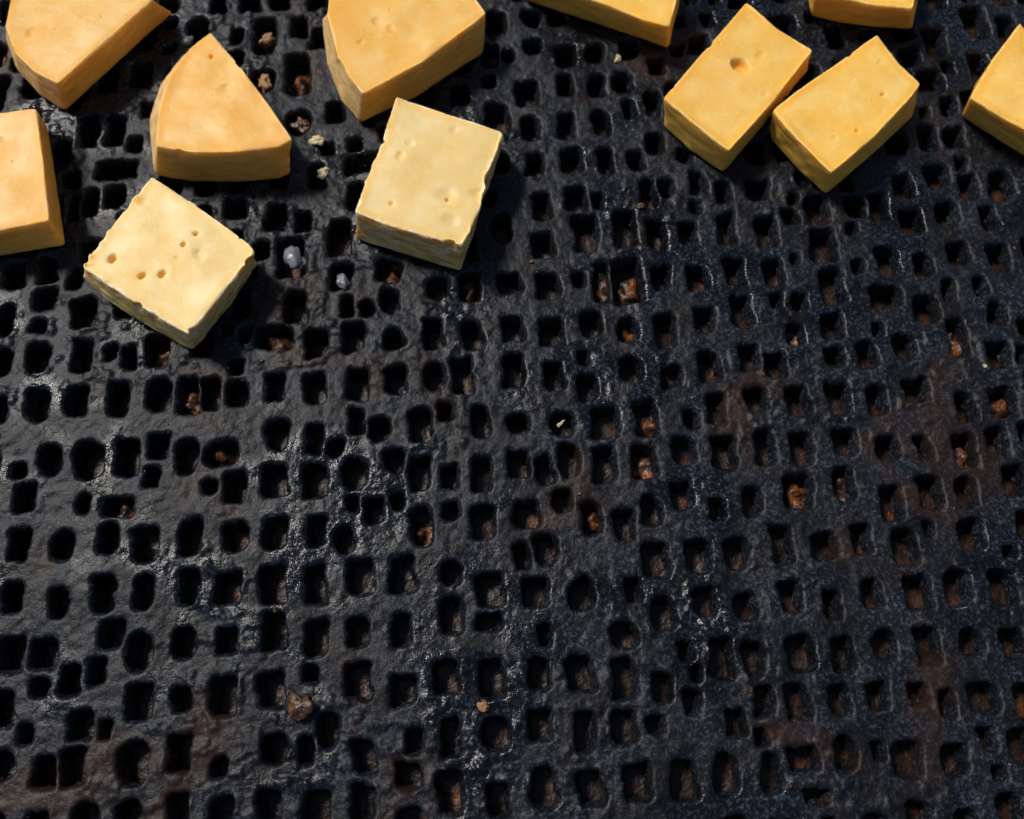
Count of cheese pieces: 11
